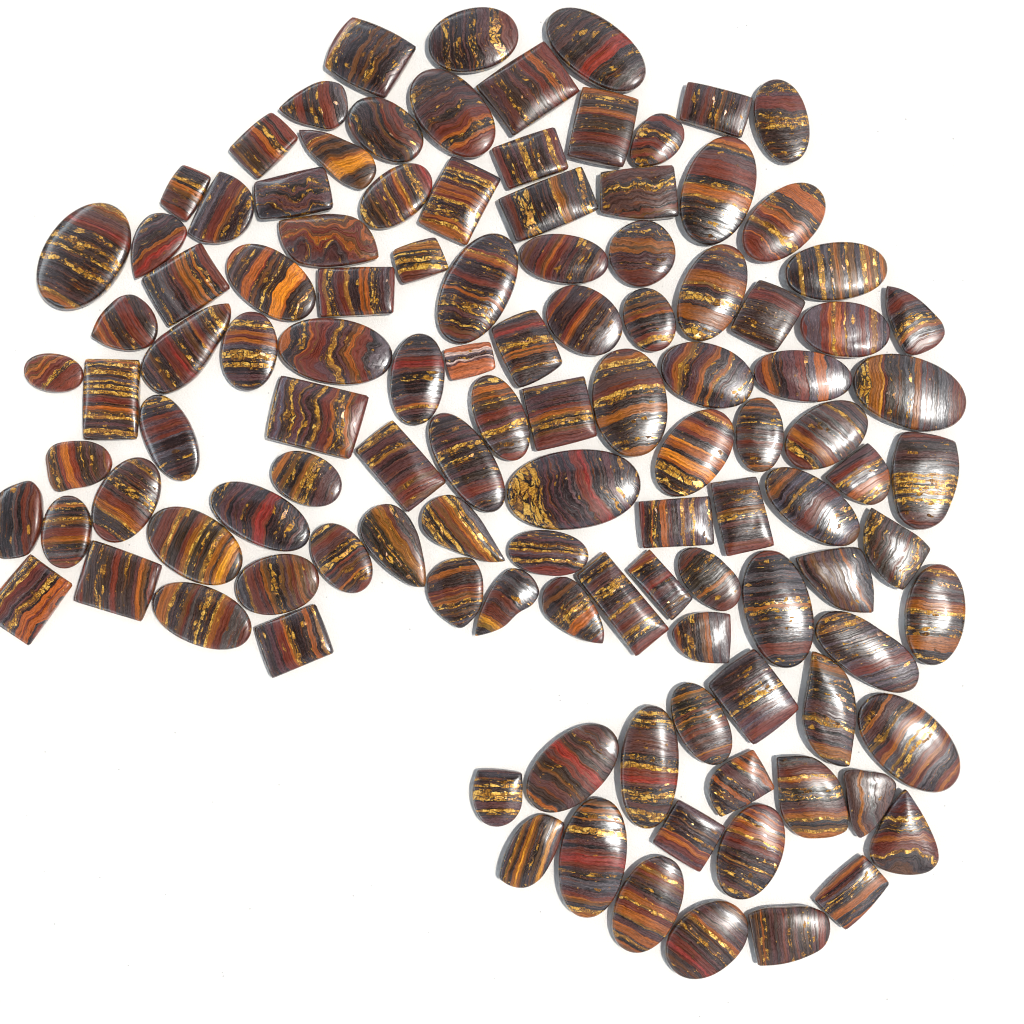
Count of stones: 115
